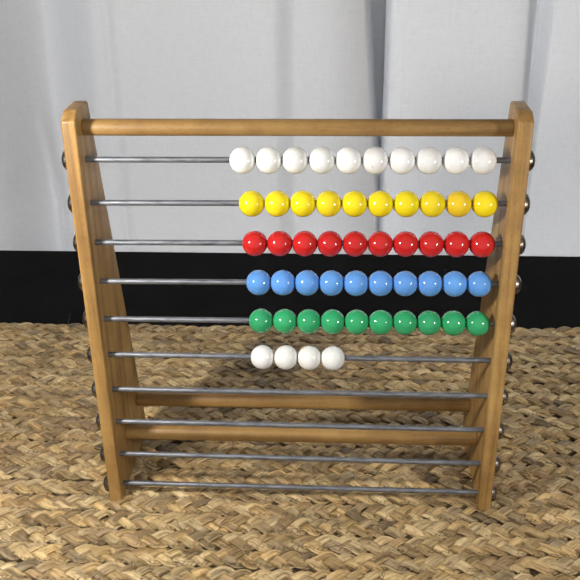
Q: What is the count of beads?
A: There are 54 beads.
